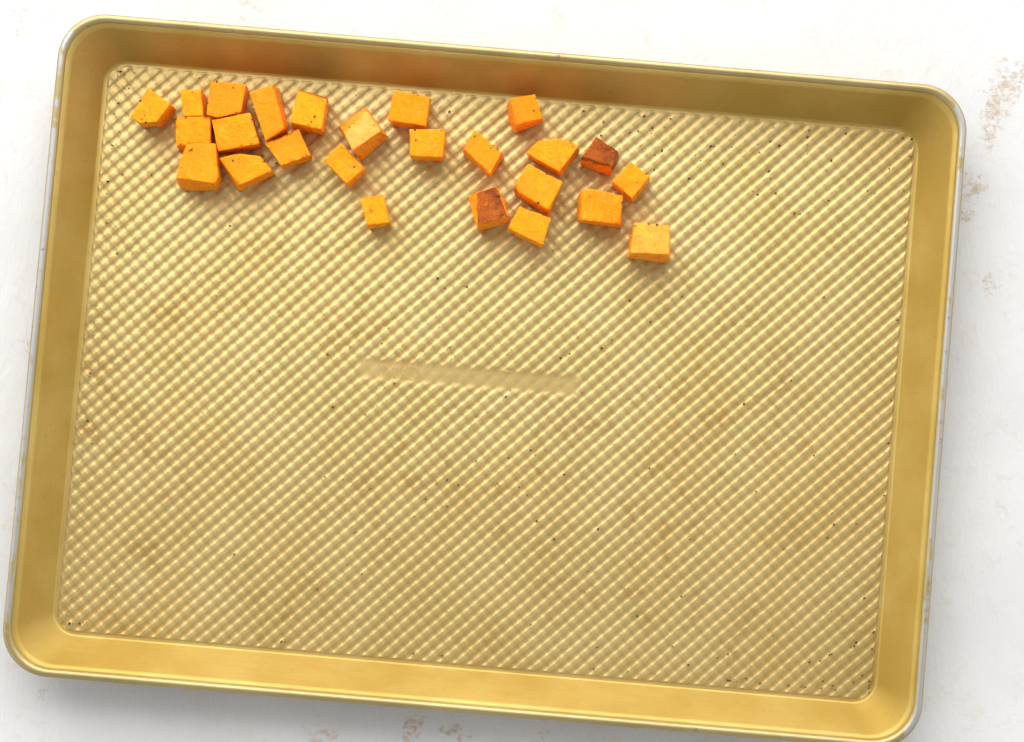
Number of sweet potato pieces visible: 25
